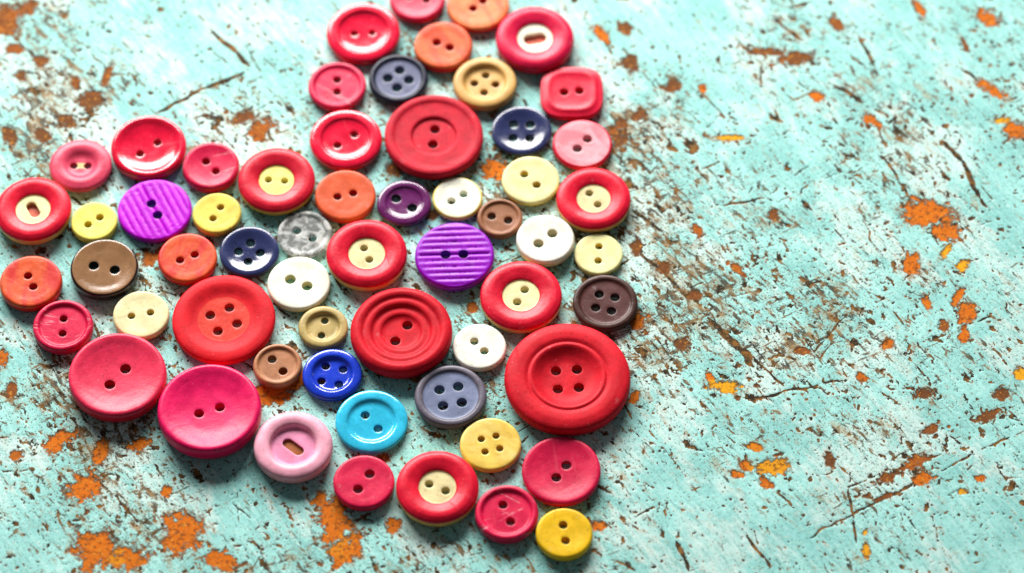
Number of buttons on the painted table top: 59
